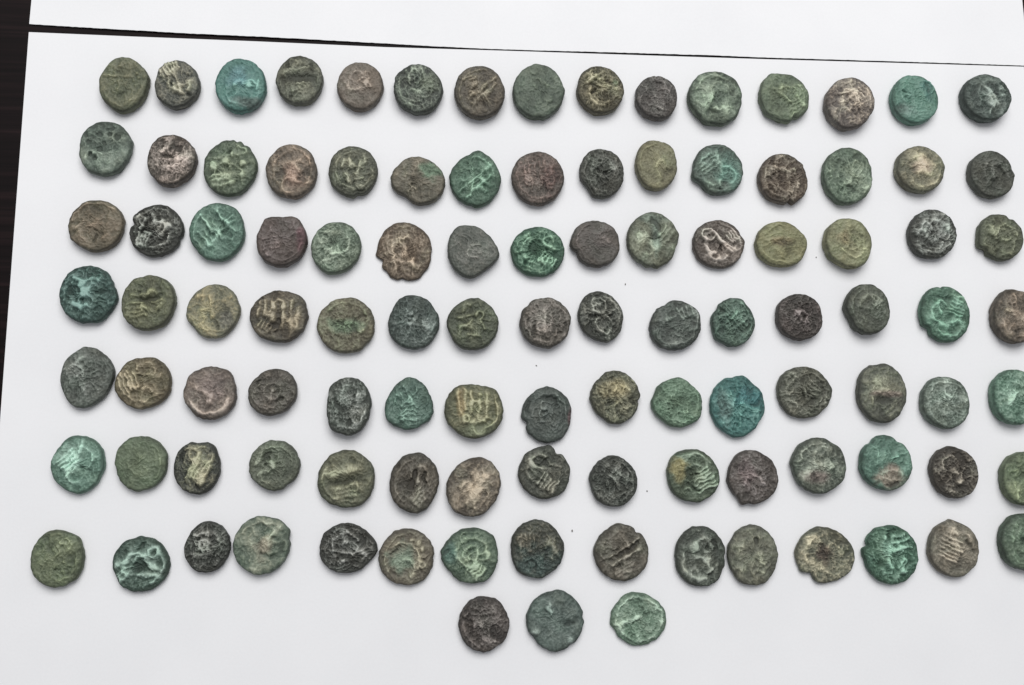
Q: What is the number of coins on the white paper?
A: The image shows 108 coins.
